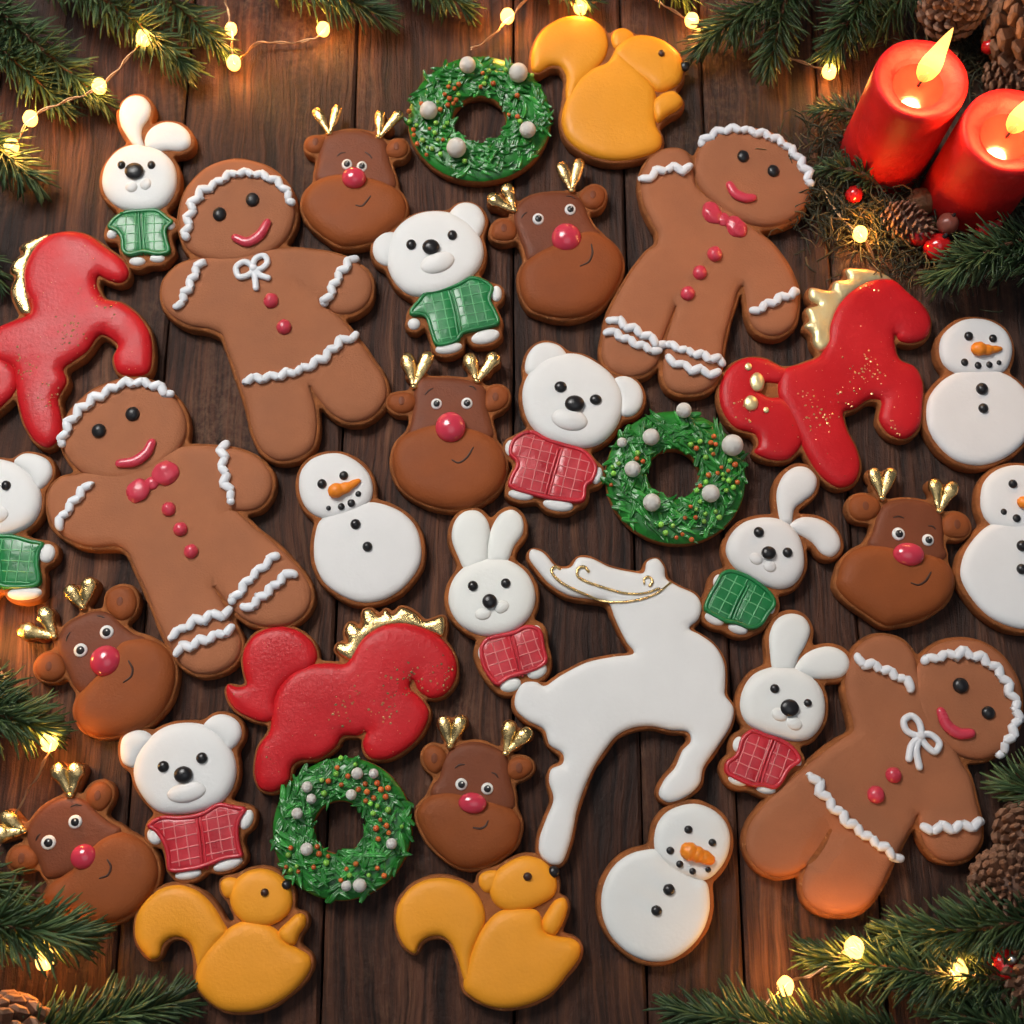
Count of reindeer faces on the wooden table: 7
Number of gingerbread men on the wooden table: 4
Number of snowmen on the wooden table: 4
